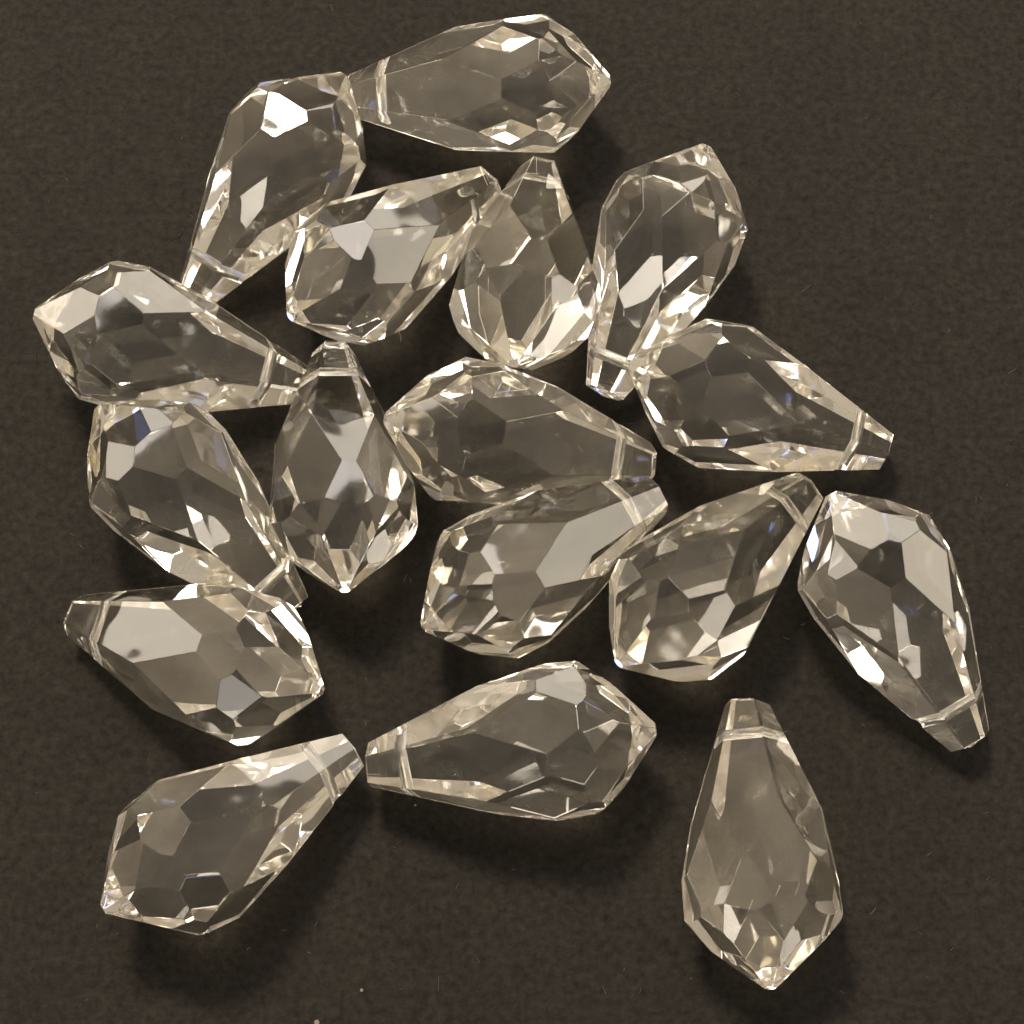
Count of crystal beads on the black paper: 17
